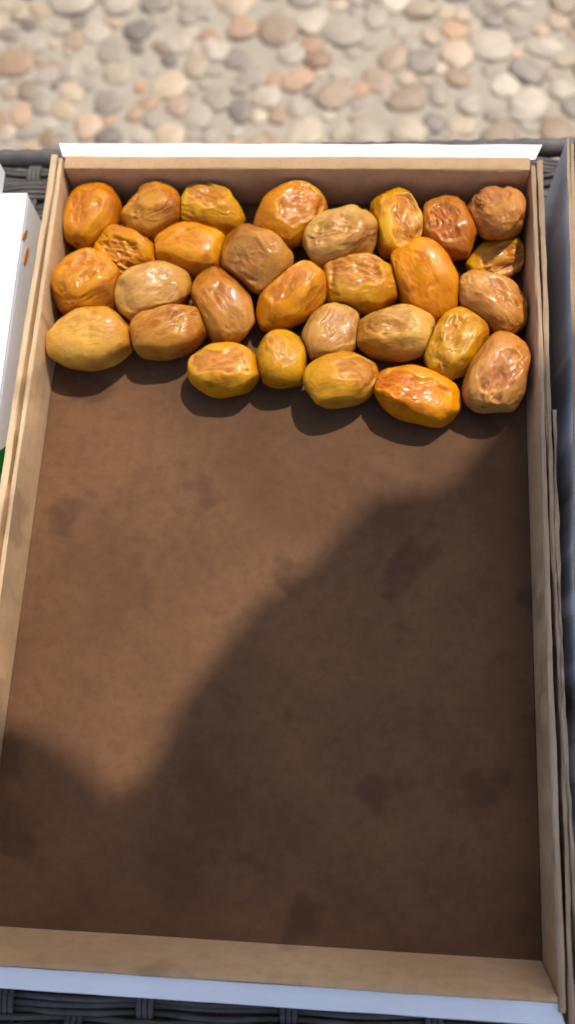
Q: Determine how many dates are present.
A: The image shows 29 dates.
